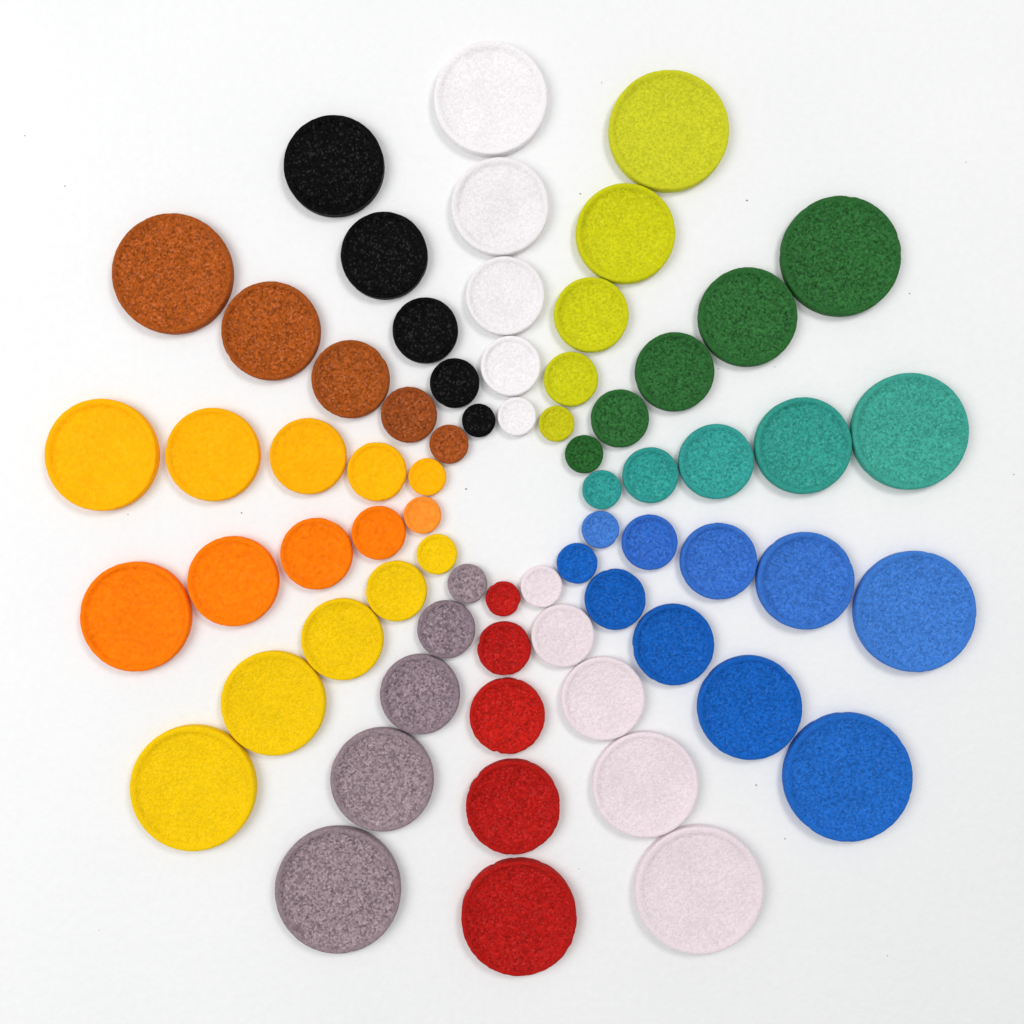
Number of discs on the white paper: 70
